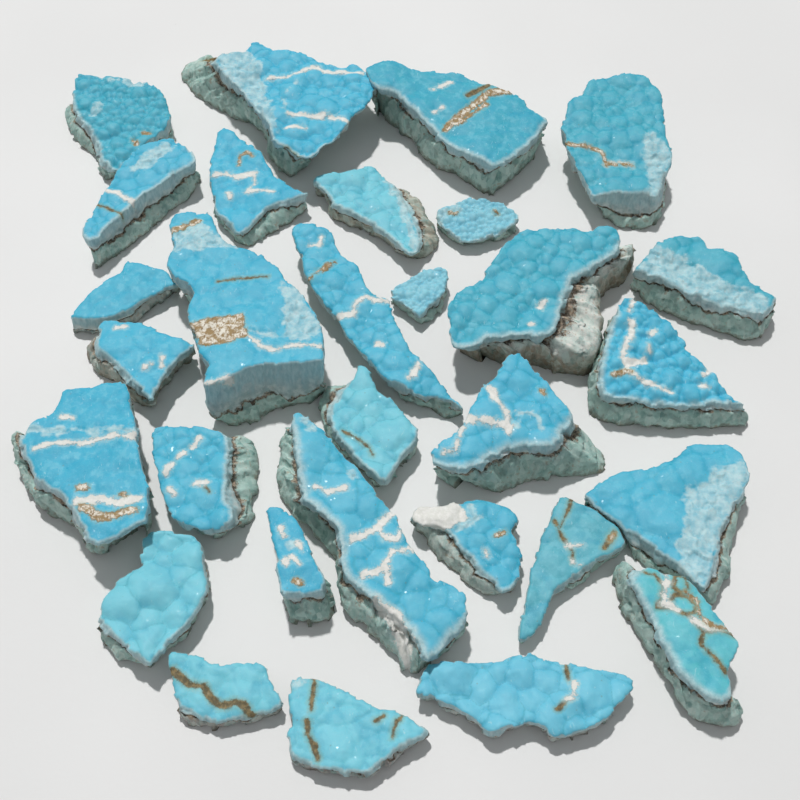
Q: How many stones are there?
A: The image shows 30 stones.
